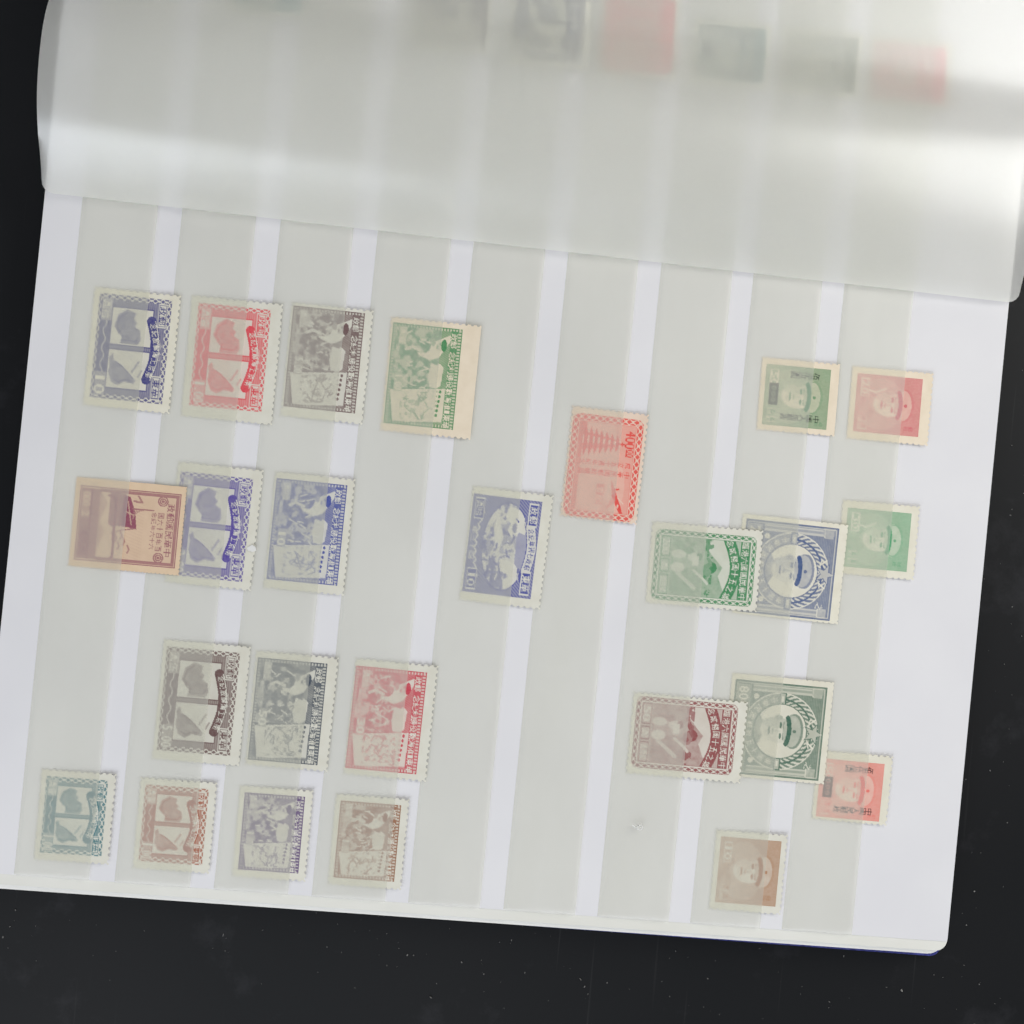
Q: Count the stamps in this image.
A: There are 32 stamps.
